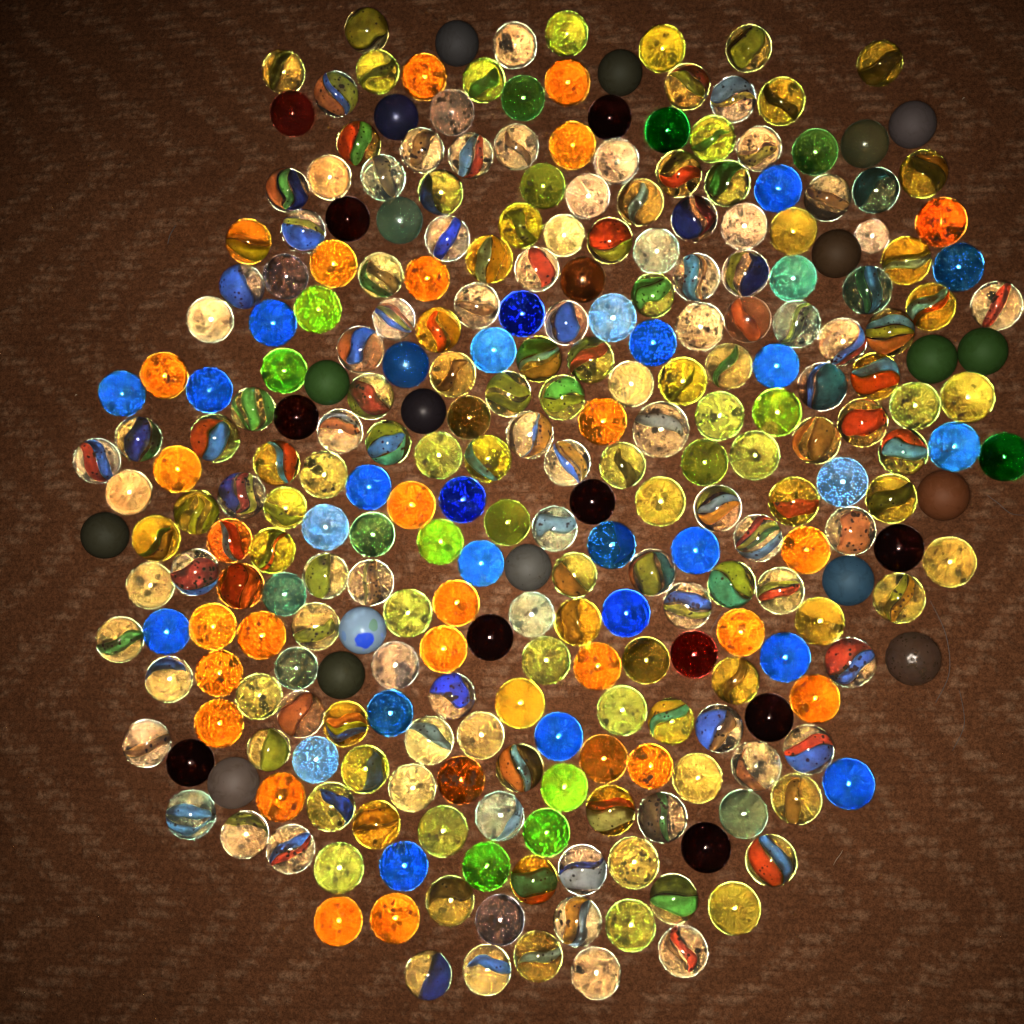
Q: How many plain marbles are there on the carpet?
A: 147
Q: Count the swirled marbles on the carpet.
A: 137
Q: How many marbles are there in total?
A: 284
